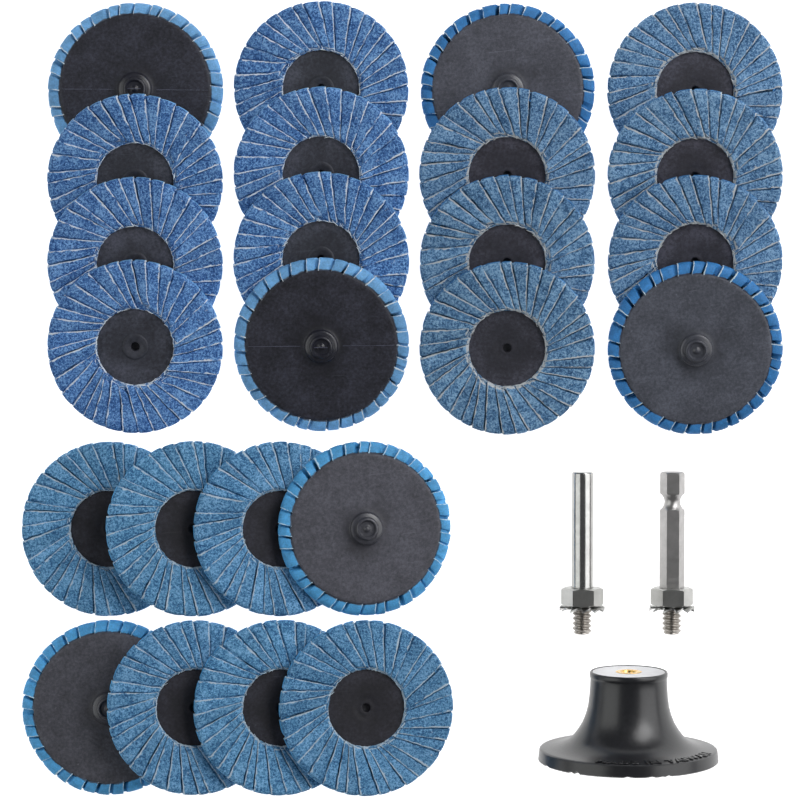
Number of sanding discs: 24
